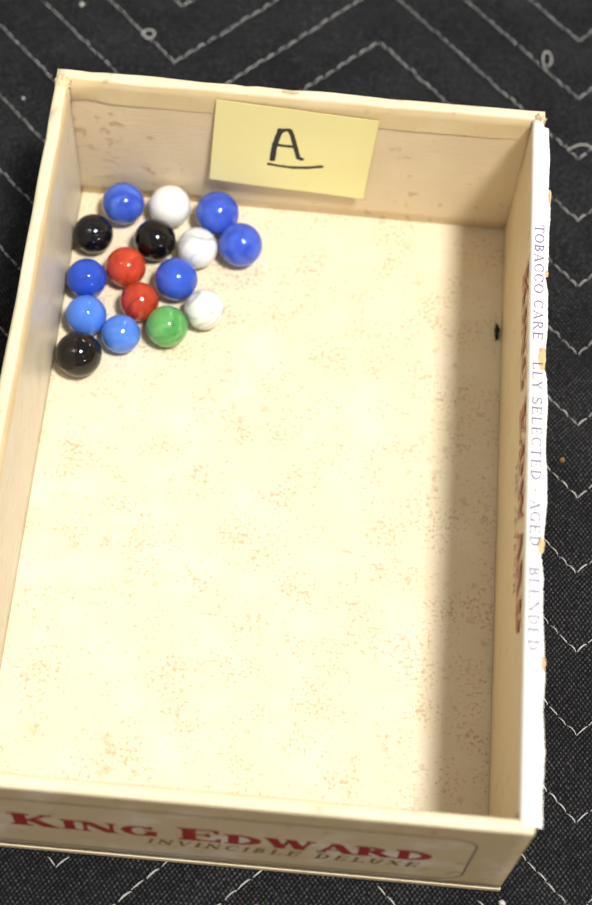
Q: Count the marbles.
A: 16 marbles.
